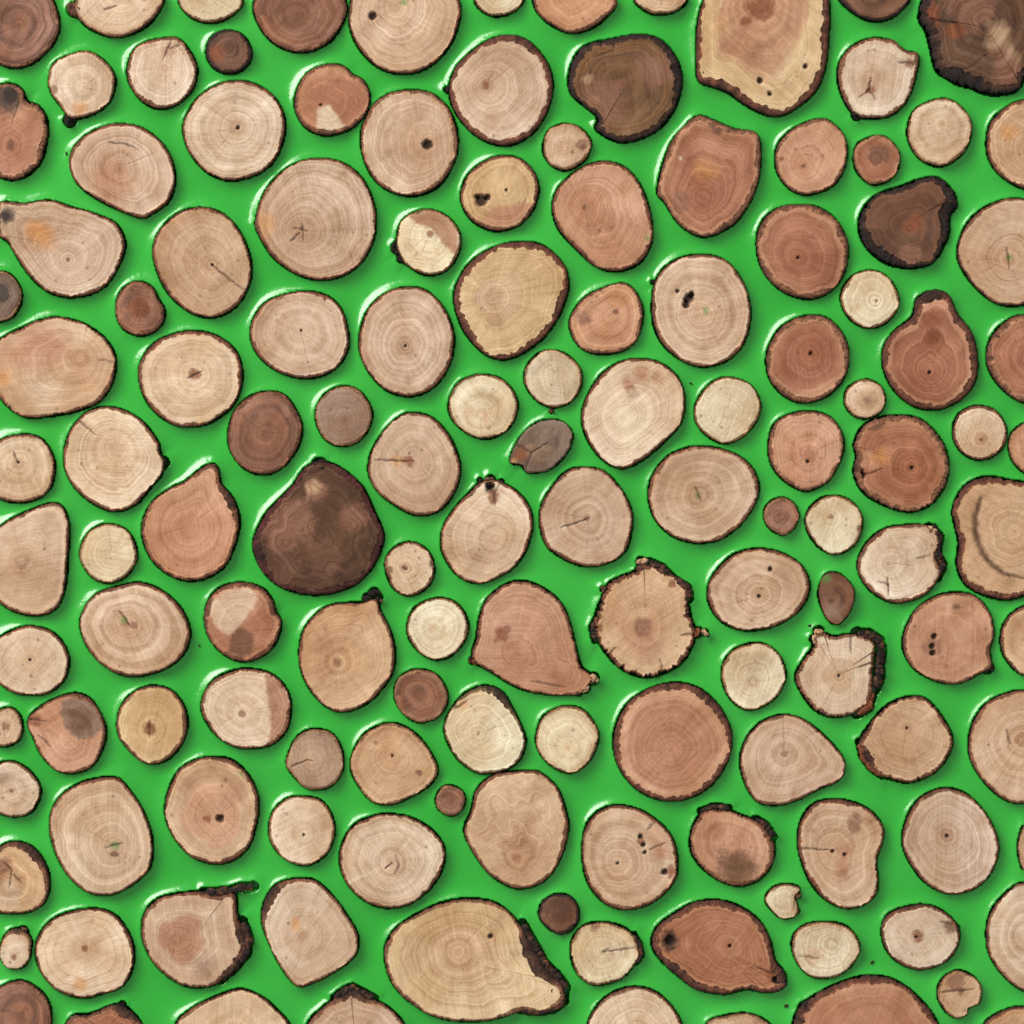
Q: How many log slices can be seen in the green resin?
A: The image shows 137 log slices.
